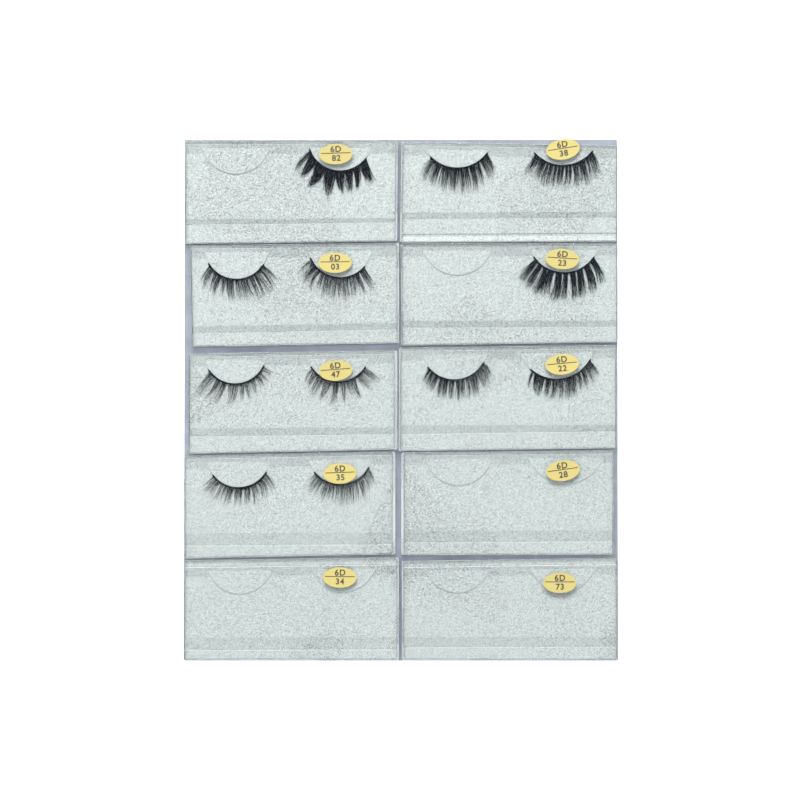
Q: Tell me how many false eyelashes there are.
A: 12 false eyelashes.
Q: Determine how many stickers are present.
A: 10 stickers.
